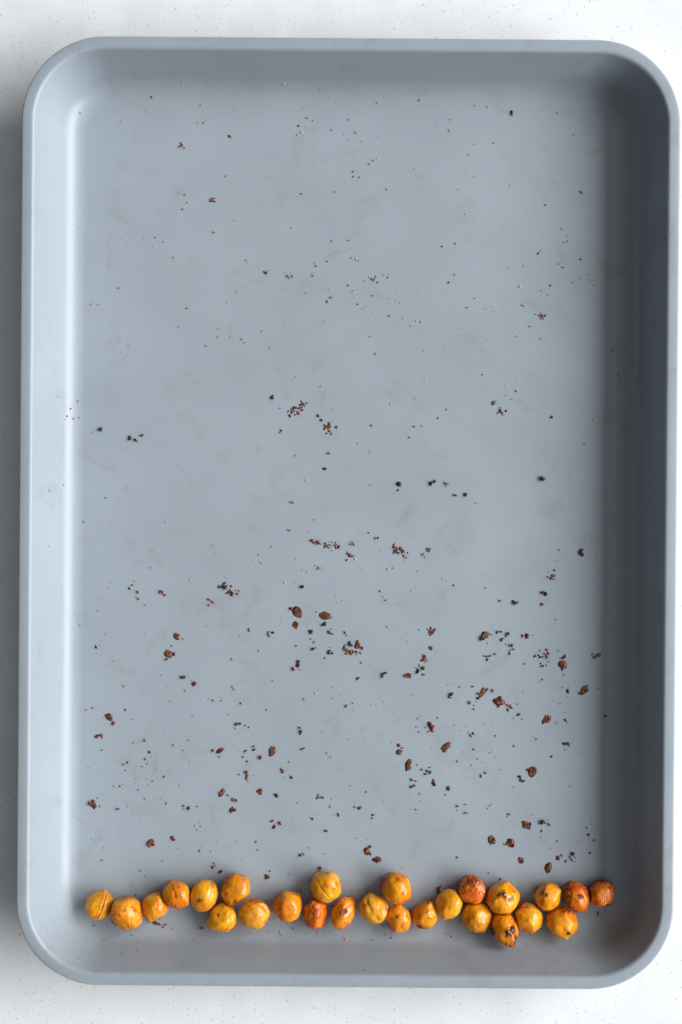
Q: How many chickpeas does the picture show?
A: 26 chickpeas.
